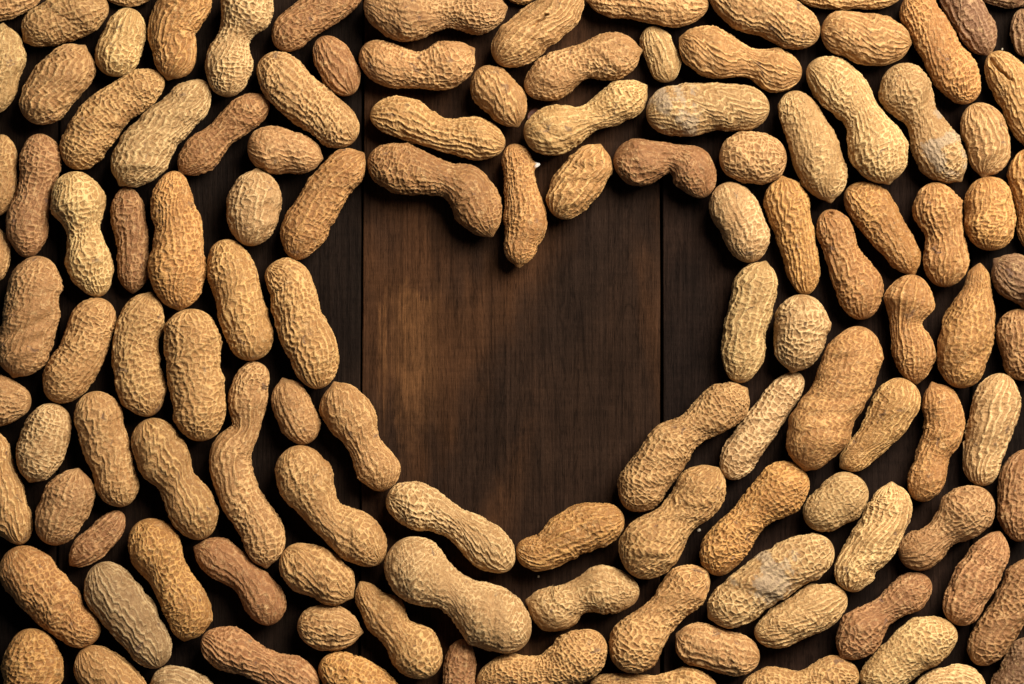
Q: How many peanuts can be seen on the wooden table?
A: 124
